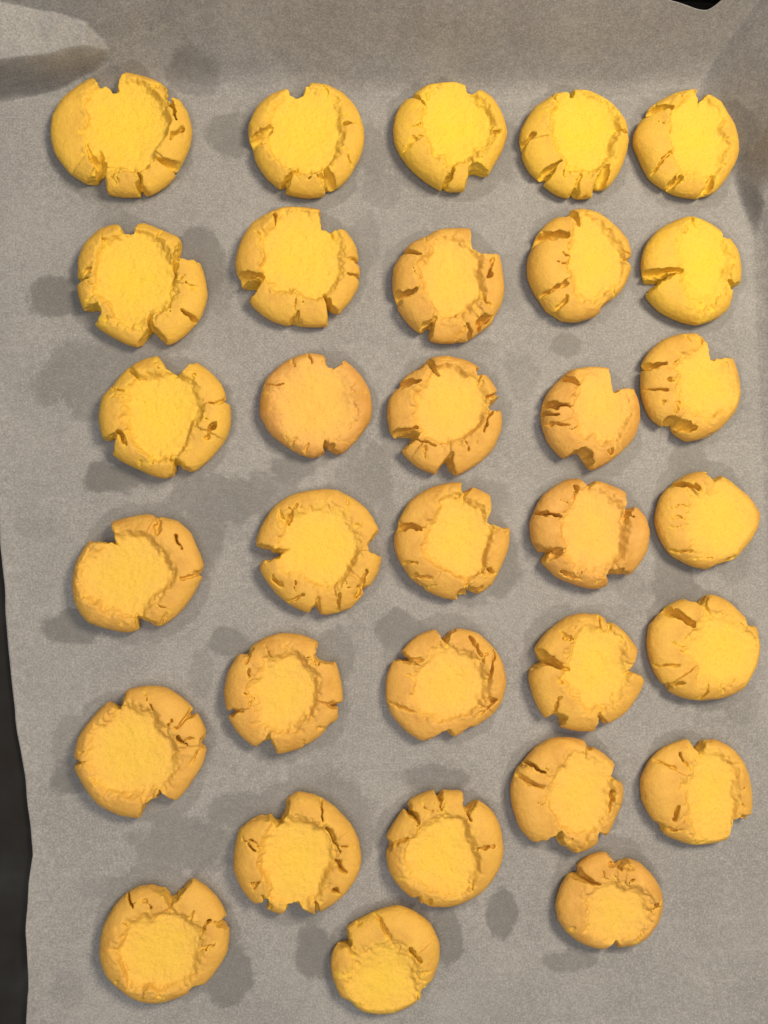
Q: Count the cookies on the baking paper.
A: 32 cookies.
